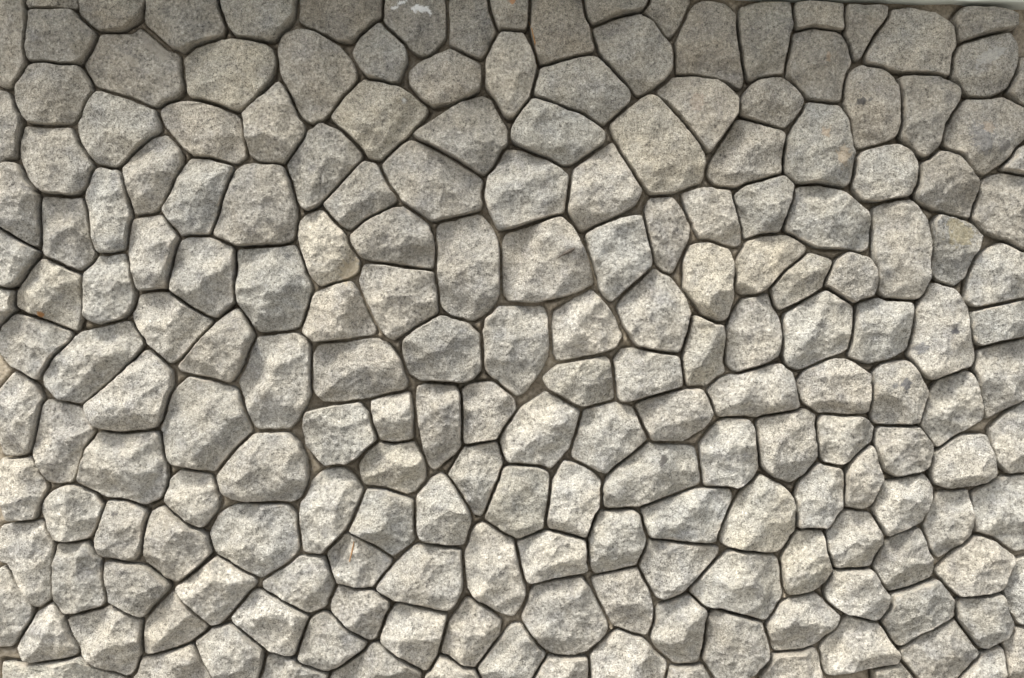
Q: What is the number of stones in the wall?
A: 200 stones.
